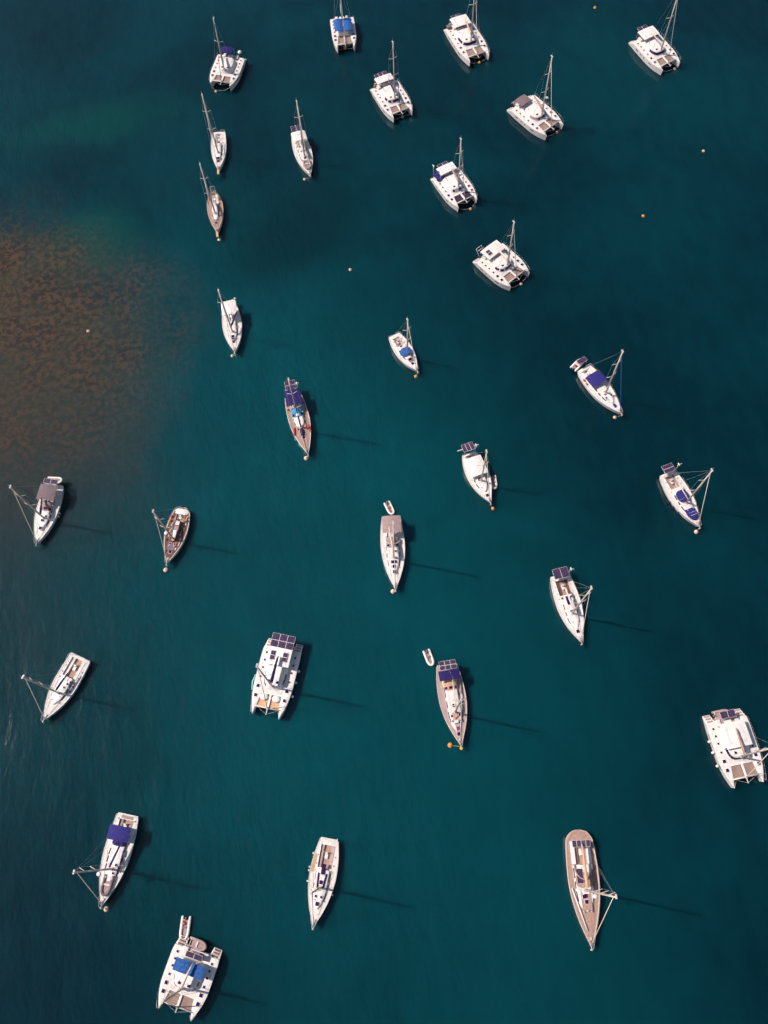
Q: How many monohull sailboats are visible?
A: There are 18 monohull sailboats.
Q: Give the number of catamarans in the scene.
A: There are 11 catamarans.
